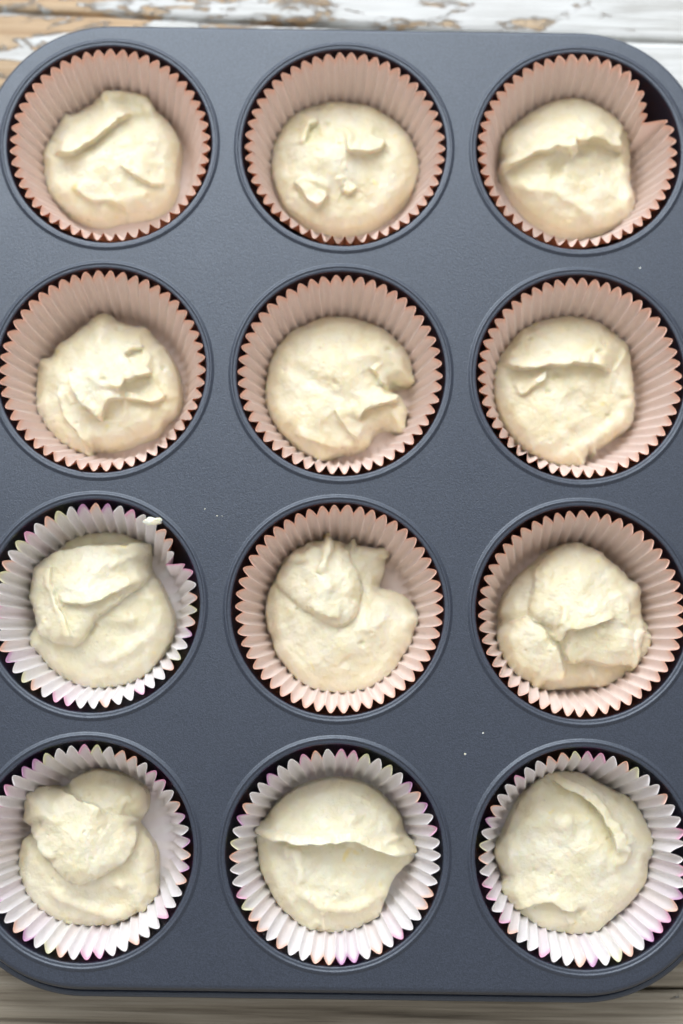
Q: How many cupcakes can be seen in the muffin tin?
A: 12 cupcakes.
